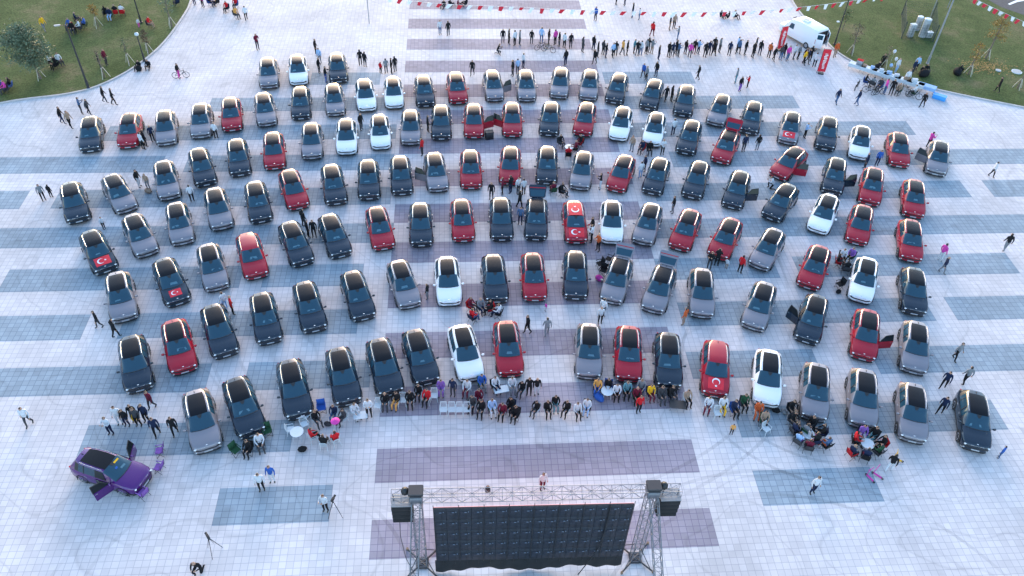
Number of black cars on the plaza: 48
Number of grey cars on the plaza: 36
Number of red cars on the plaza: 31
